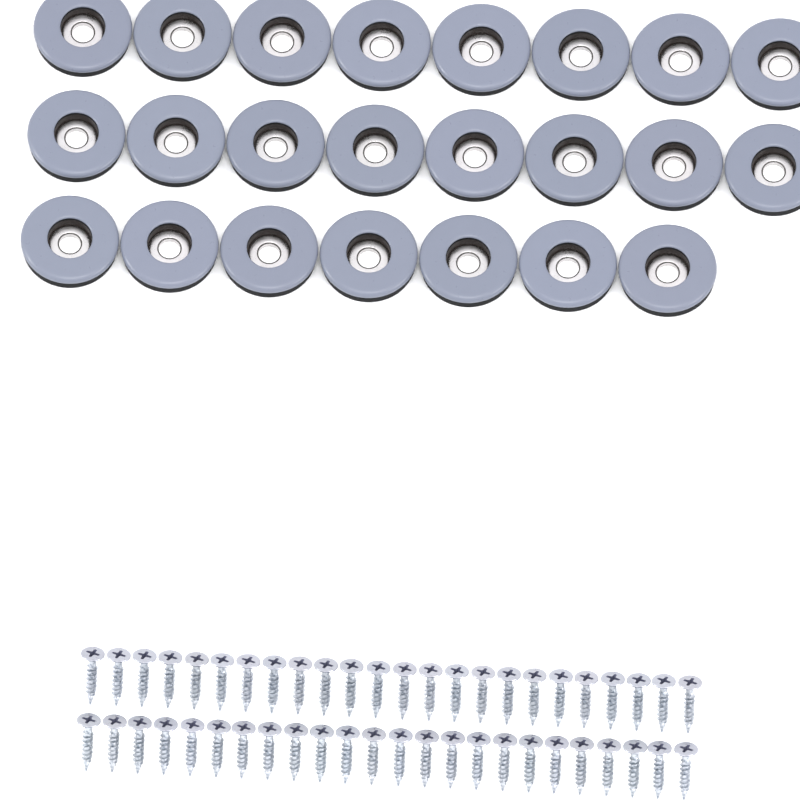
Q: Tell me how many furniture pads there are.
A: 23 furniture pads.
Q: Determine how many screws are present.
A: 48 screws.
